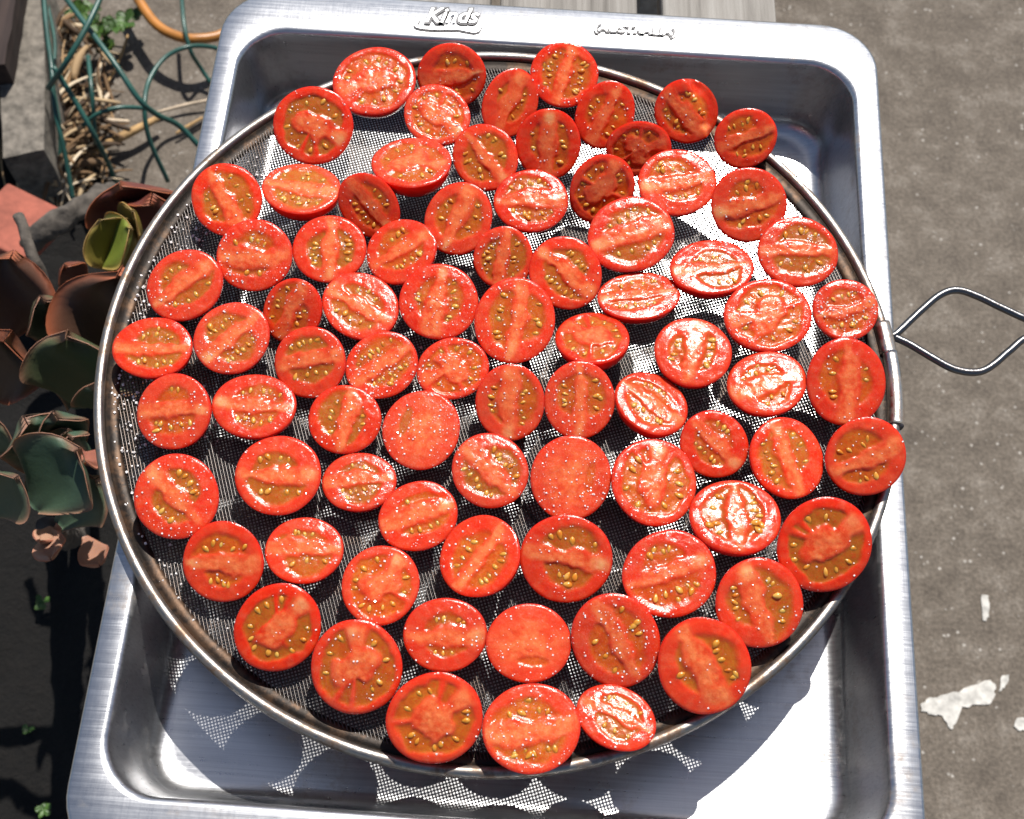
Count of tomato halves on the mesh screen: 81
